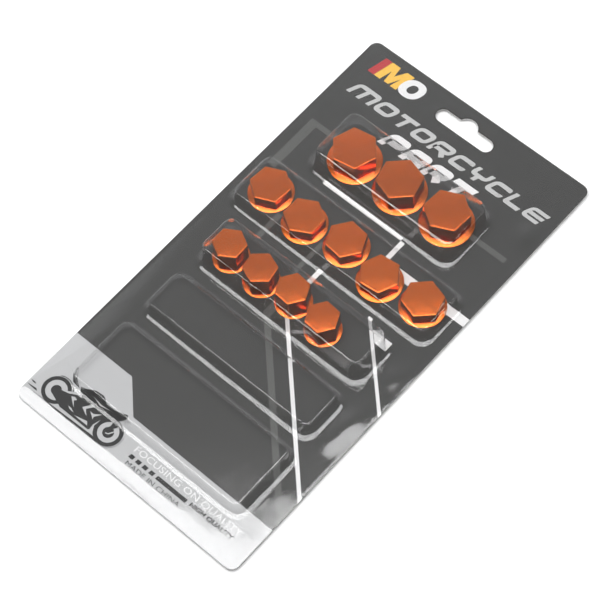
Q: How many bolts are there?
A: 12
